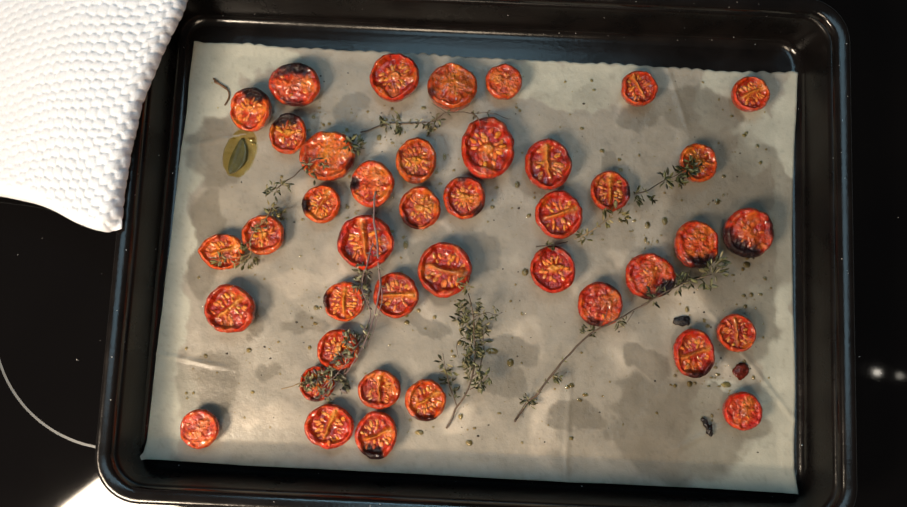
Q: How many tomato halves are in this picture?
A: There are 41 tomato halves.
